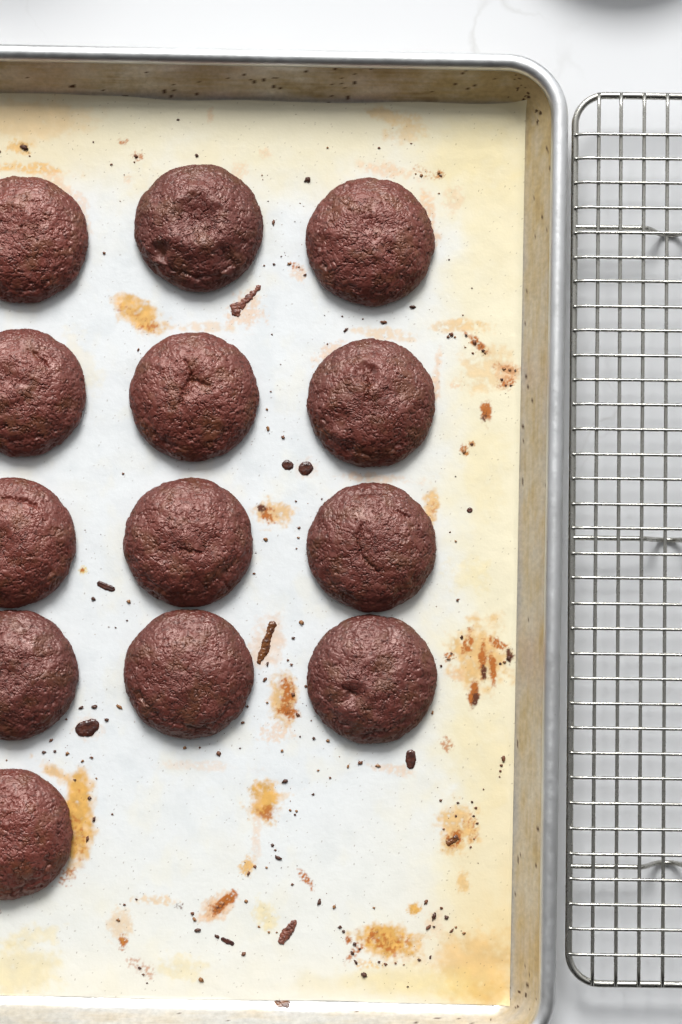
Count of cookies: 13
